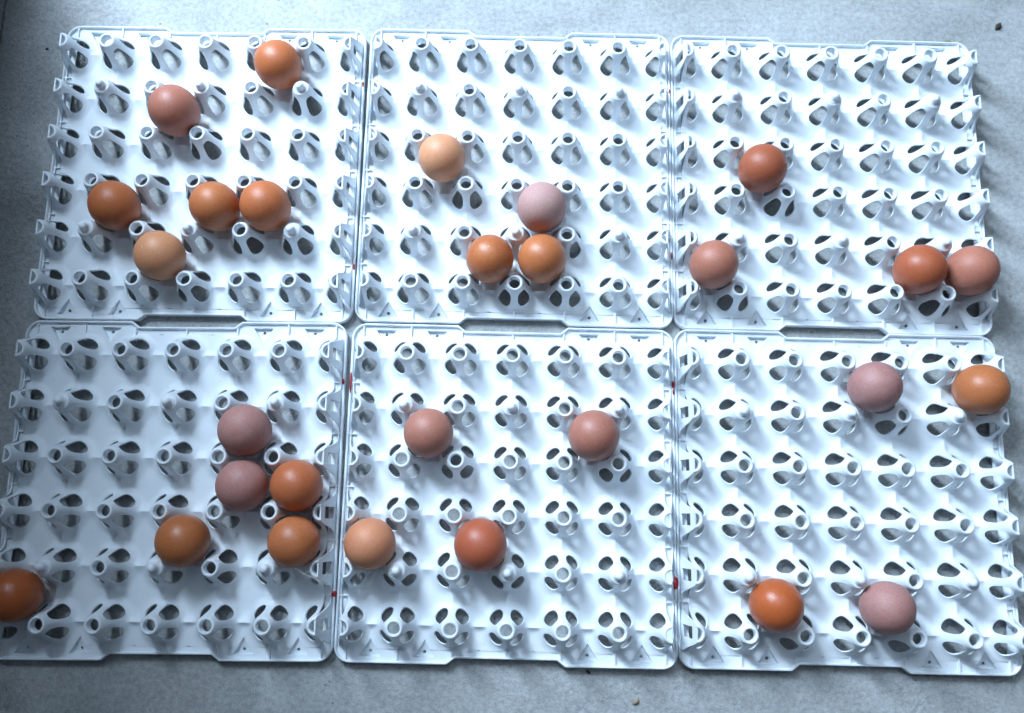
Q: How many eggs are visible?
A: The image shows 28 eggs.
